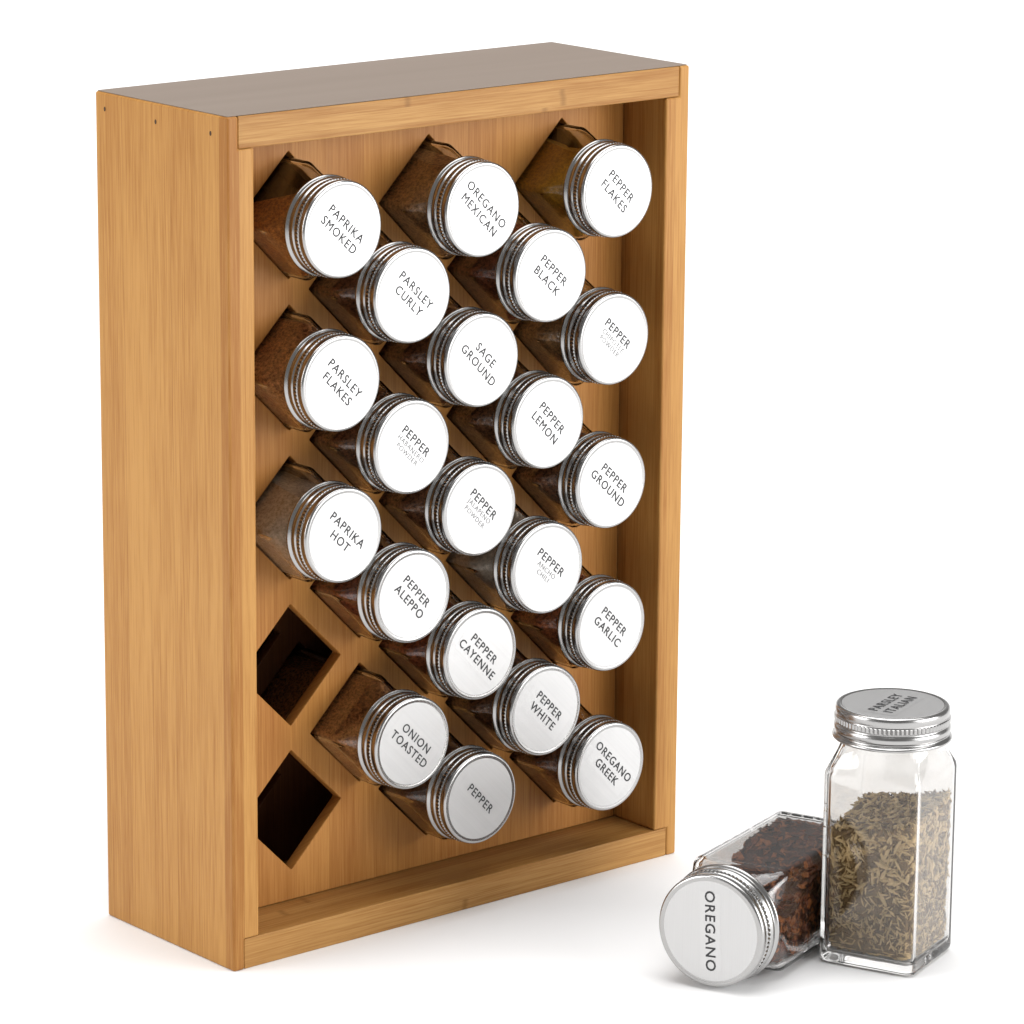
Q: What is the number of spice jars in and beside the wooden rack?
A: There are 23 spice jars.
